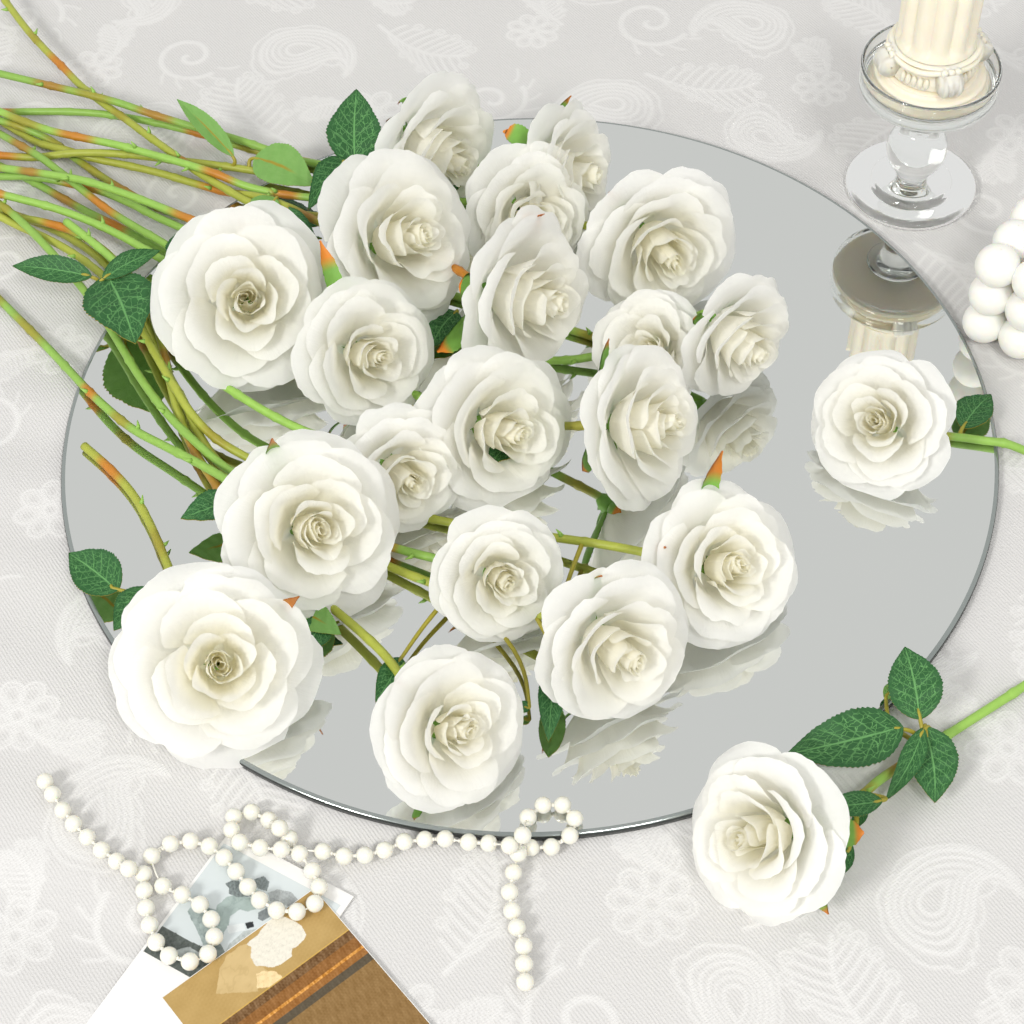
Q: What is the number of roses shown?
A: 21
